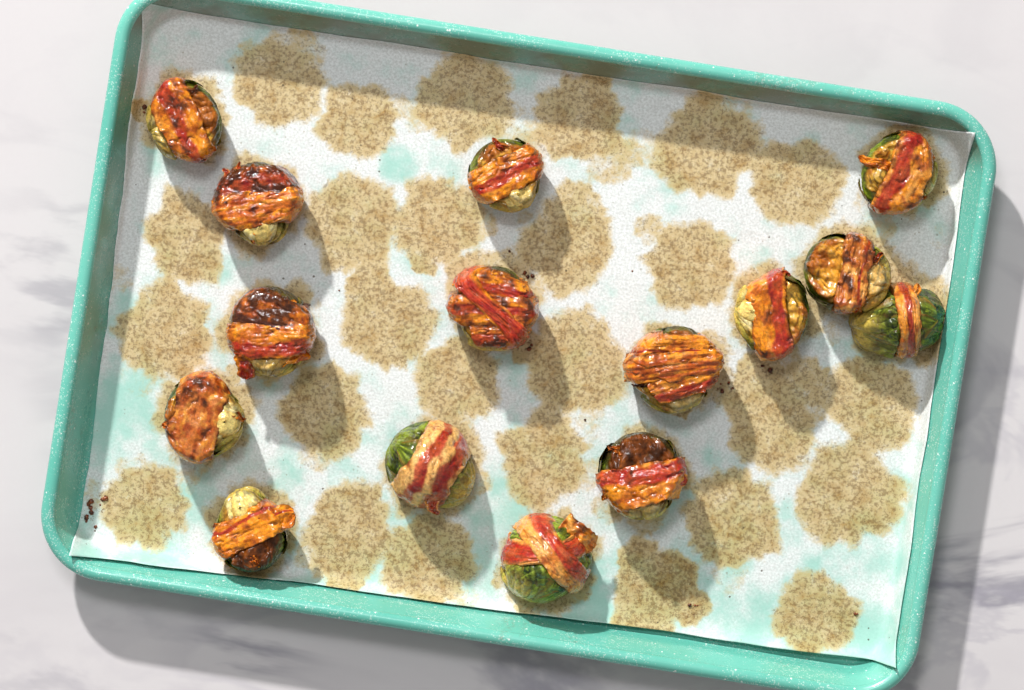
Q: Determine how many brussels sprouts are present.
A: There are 15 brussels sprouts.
